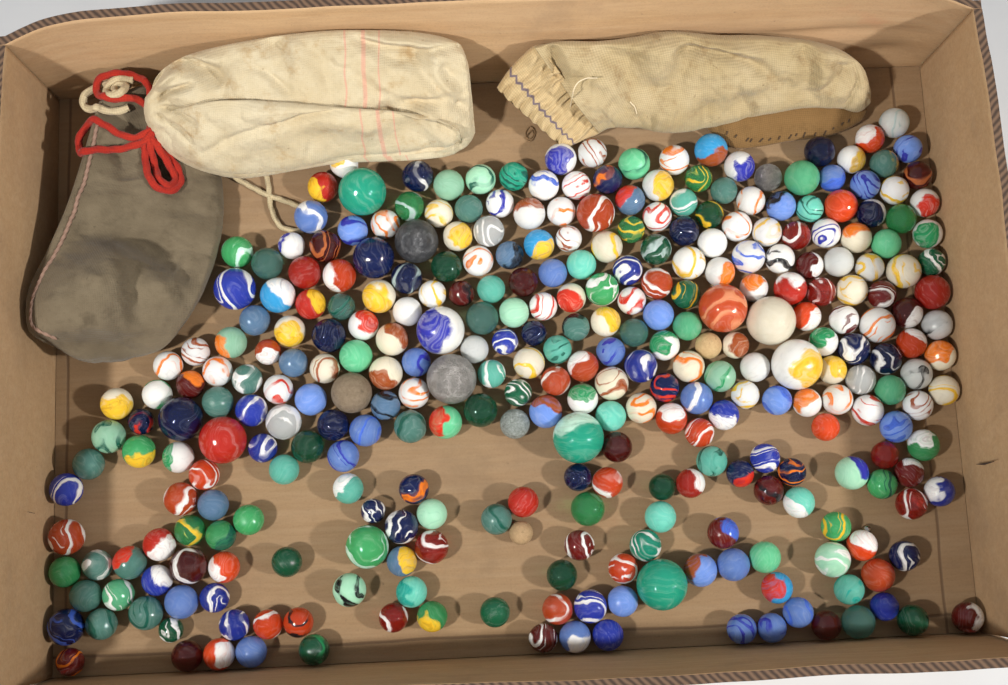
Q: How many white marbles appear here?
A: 87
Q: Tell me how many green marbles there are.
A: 89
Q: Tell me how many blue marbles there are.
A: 76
